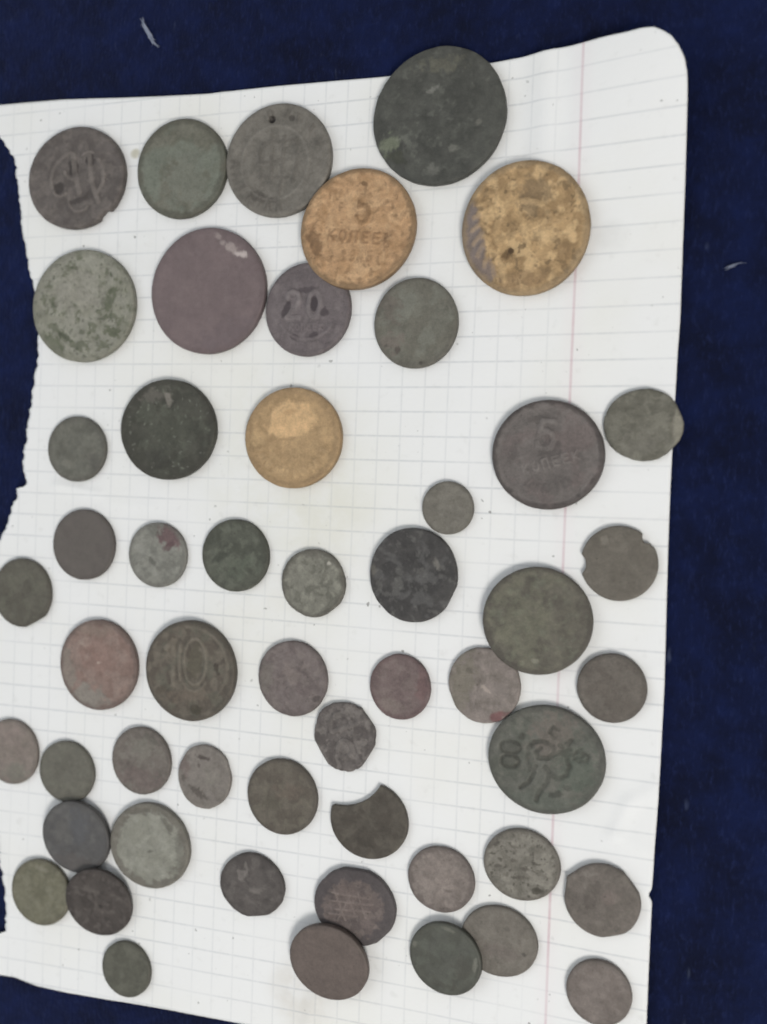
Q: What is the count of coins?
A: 52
